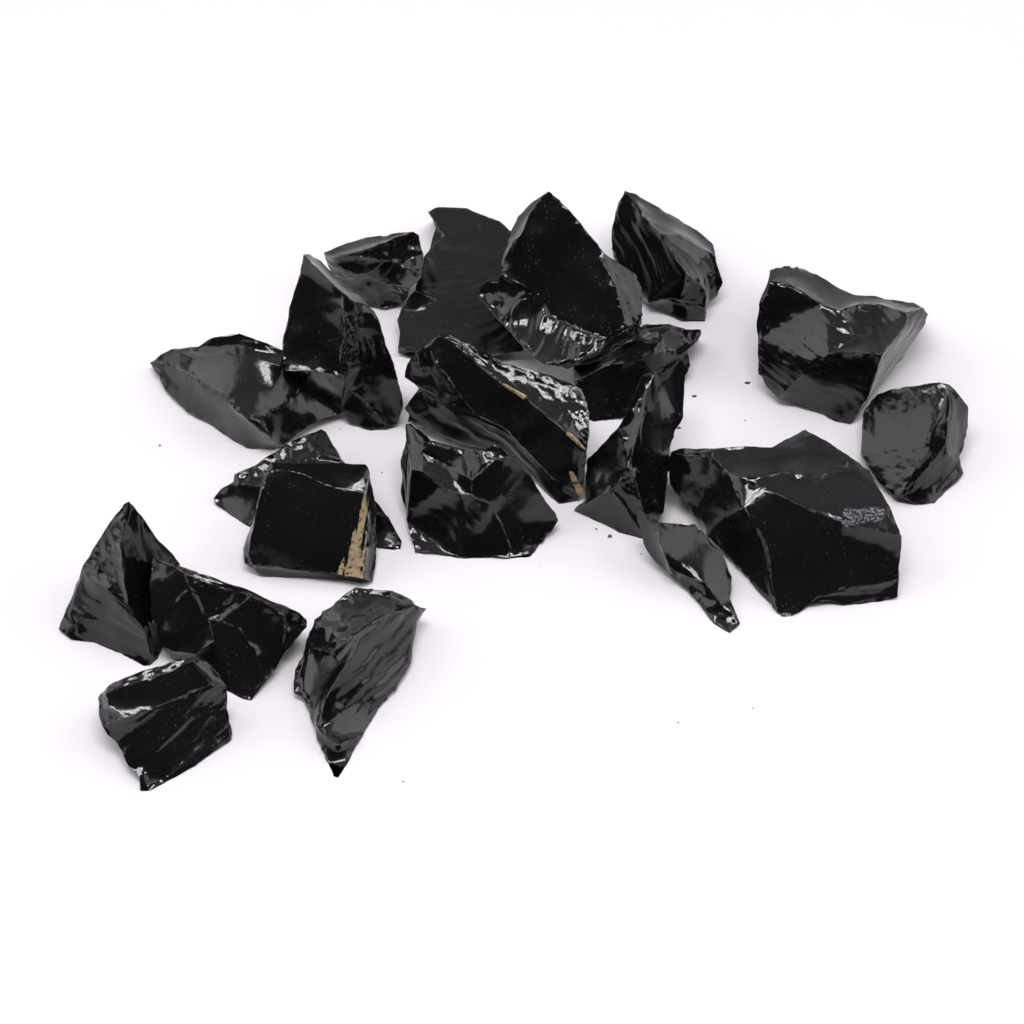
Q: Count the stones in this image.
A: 20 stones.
